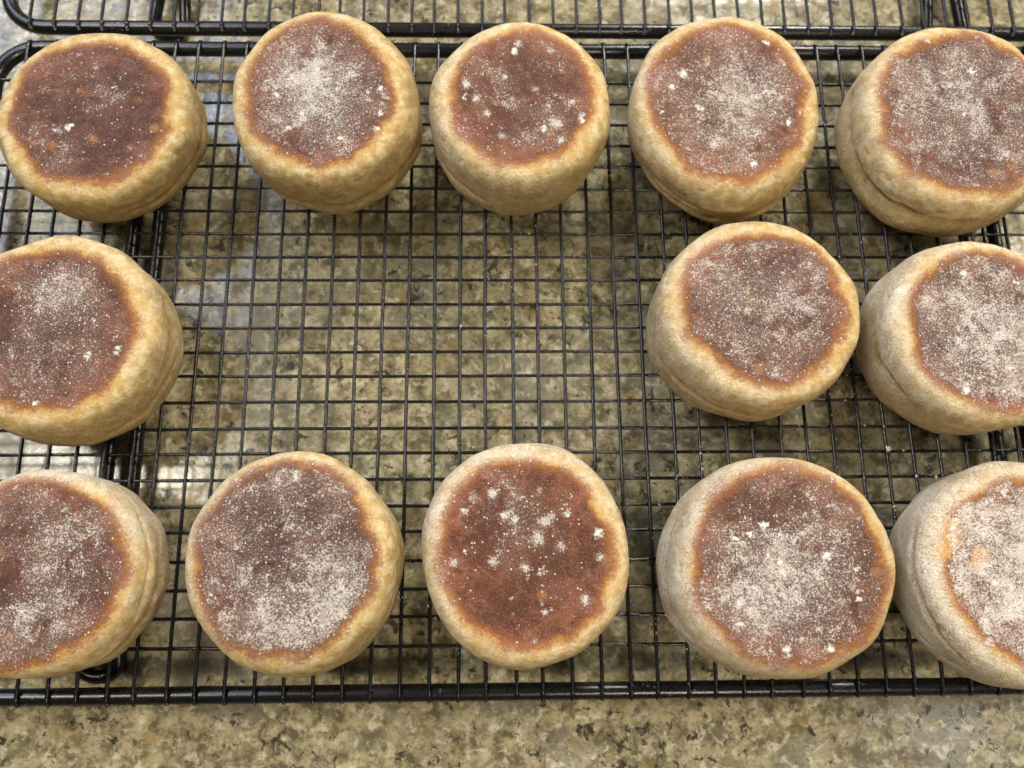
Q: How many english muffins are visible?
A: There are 13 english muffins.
